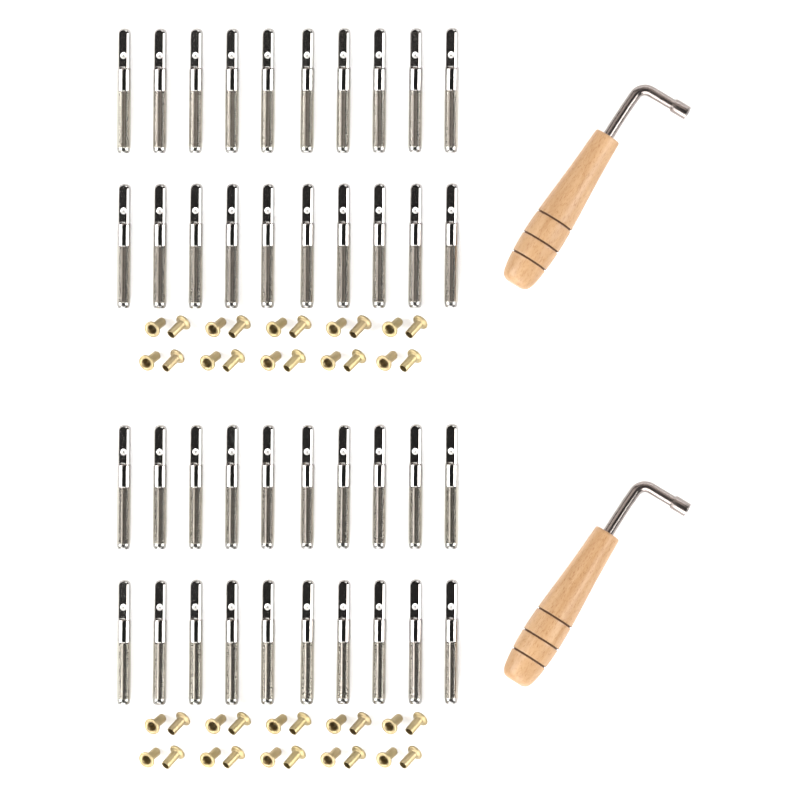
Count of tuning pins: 40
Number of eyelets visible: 40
